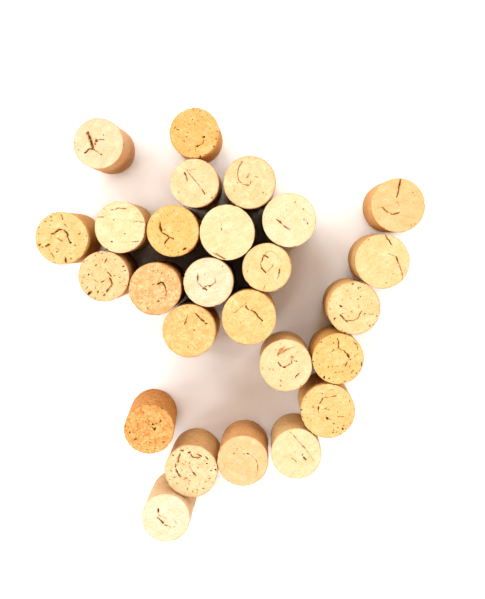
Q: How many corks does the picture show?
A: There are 26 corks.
